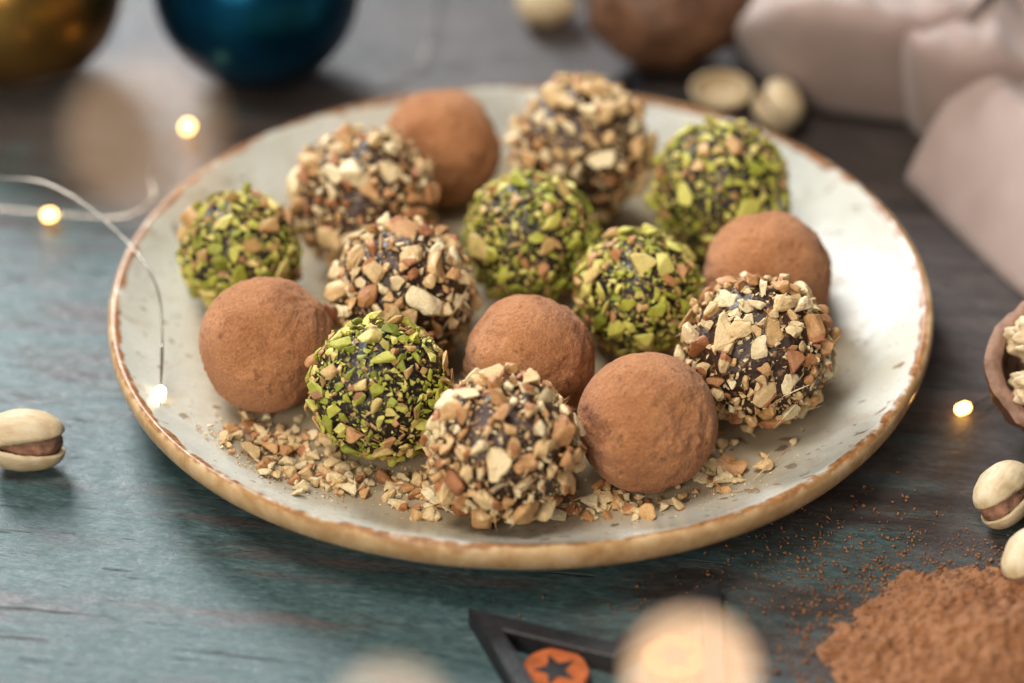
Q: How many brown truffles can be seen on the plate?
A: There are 5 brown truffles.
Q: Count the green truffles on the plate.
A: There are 5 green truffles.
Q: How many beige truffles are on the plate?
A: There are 5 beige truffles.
